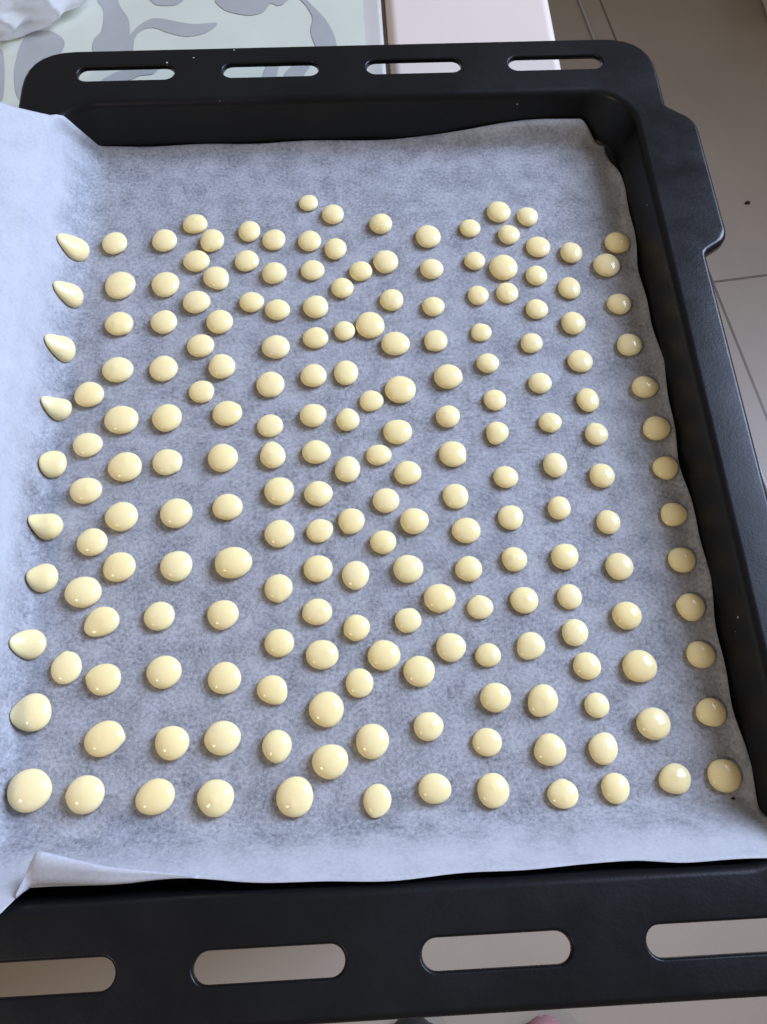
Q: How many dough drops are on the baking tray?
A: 200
